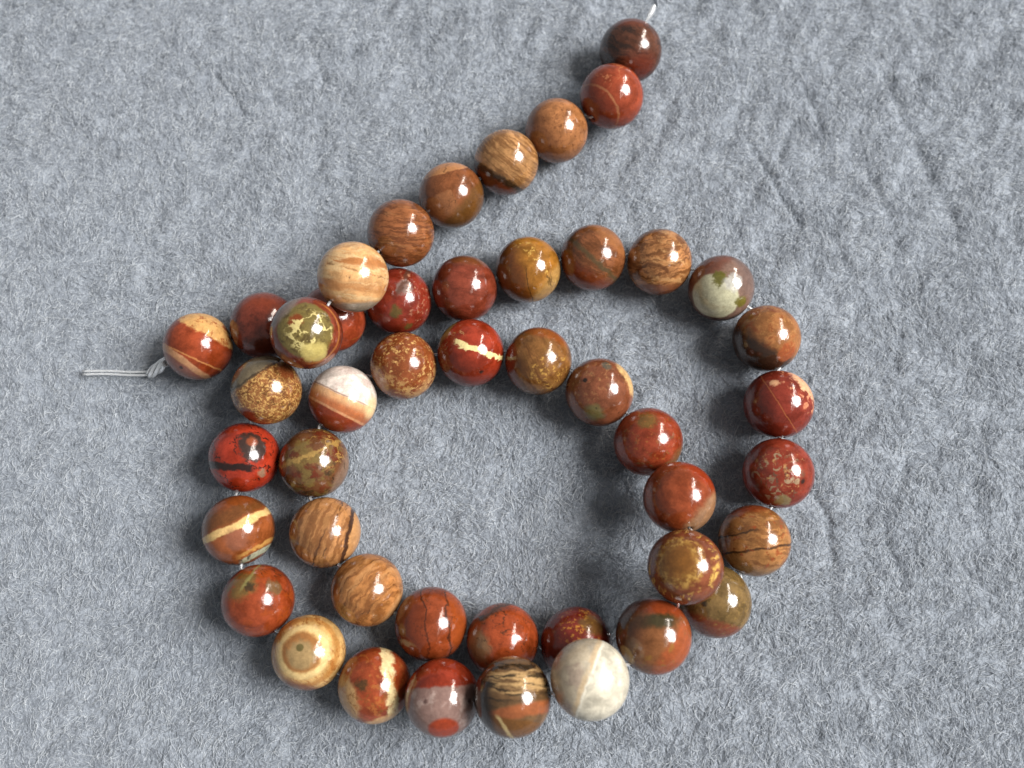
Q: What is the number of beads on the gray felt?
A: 46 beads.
